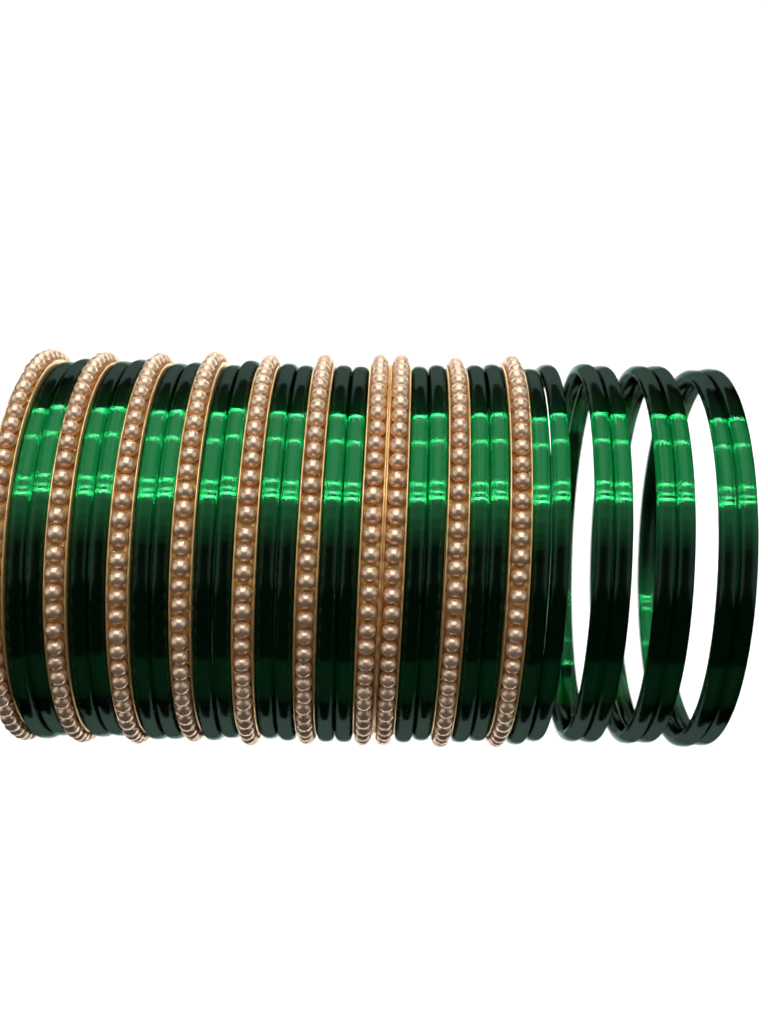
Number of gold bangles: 10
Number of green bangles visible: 24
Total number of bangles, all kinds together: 34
